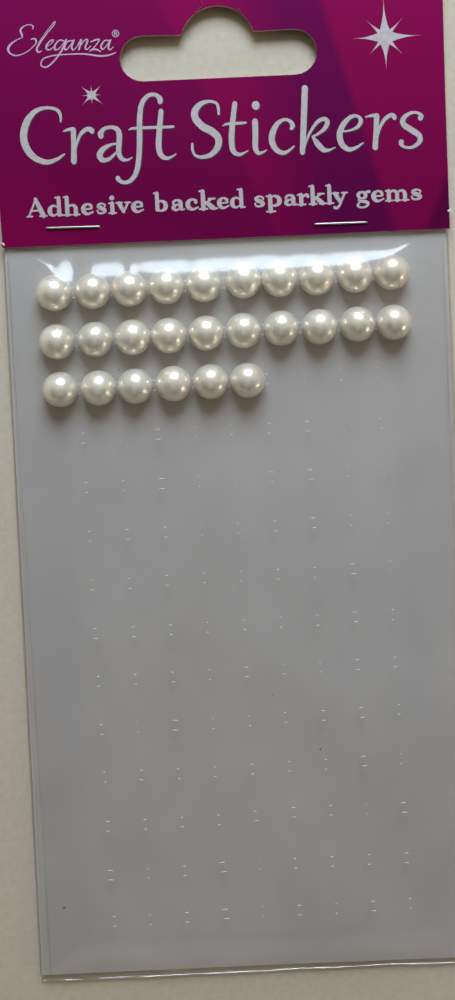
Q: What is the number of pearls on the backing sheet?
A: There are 26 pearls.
